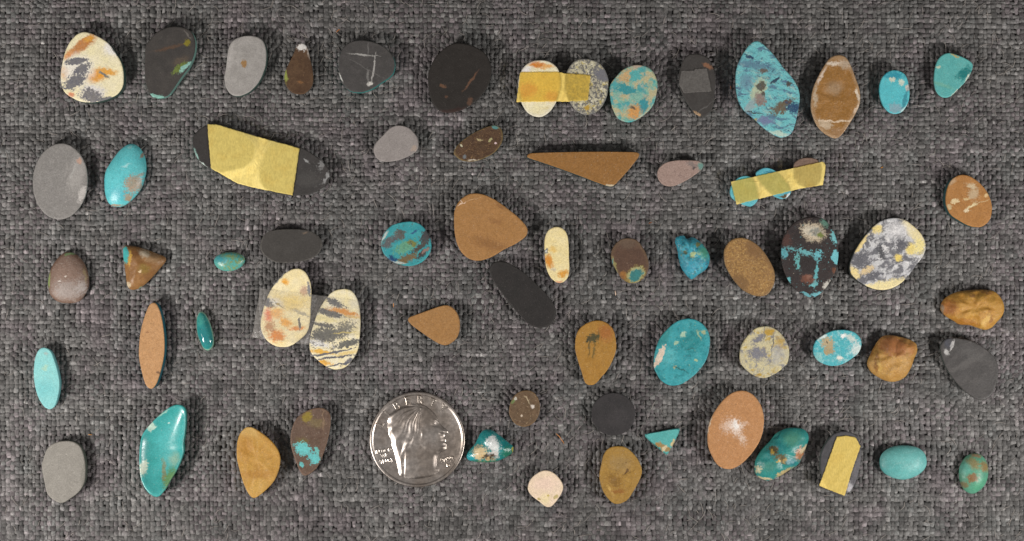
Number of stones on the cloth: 67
